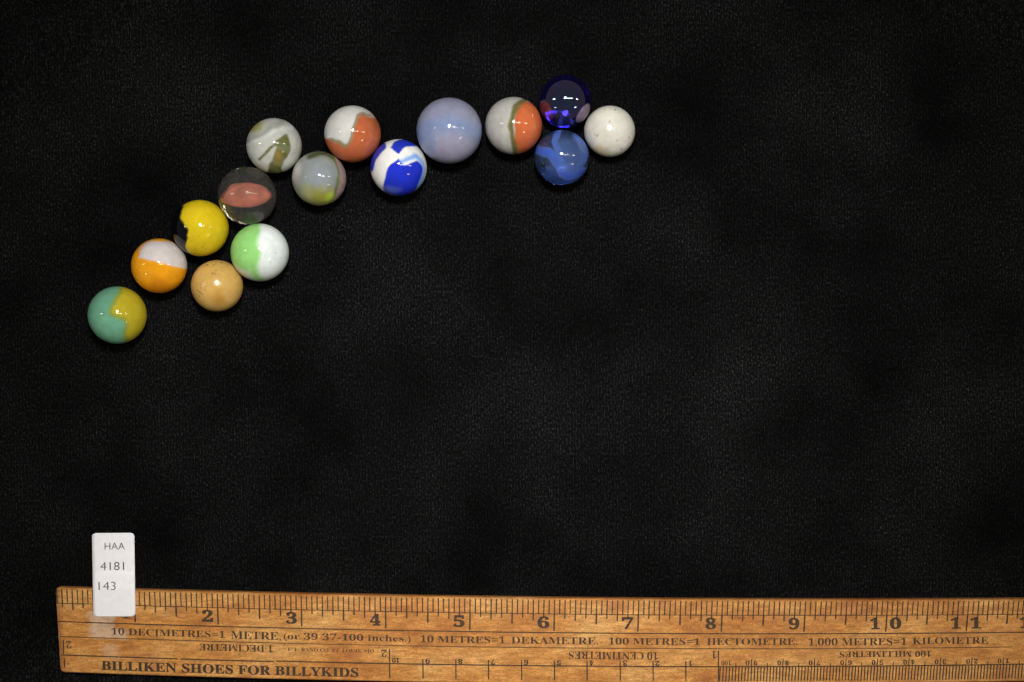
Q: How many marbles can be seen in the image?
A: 15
